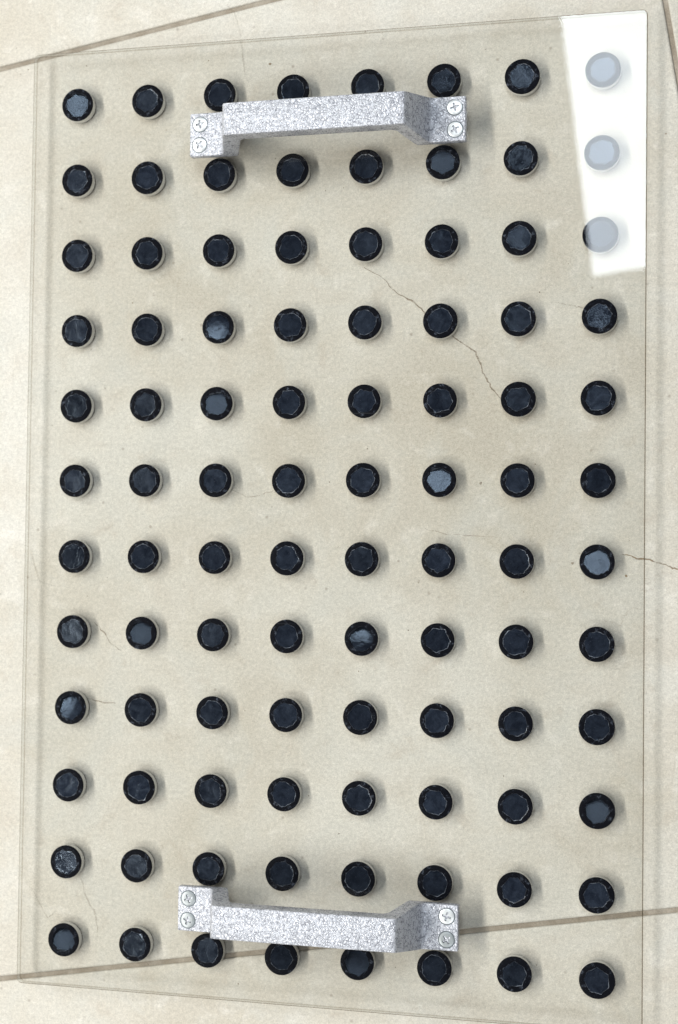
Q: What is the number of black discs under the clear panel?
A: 96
